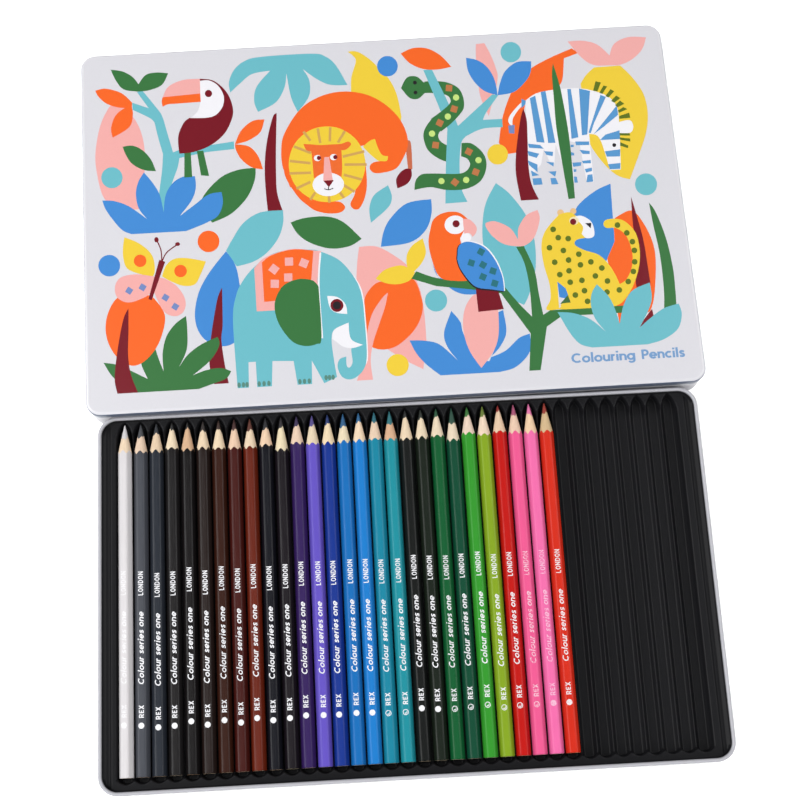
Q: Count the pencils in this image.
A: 28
